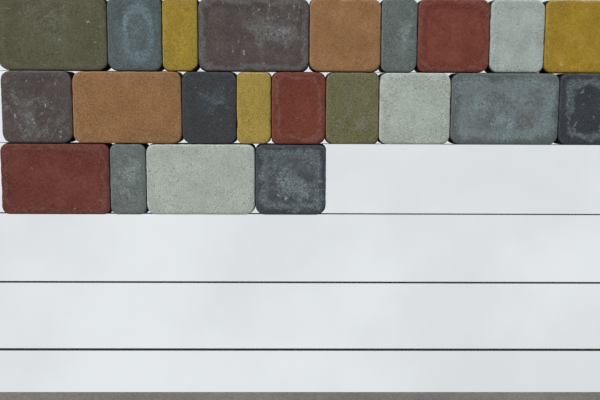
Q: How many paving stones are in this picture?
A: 22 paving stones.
